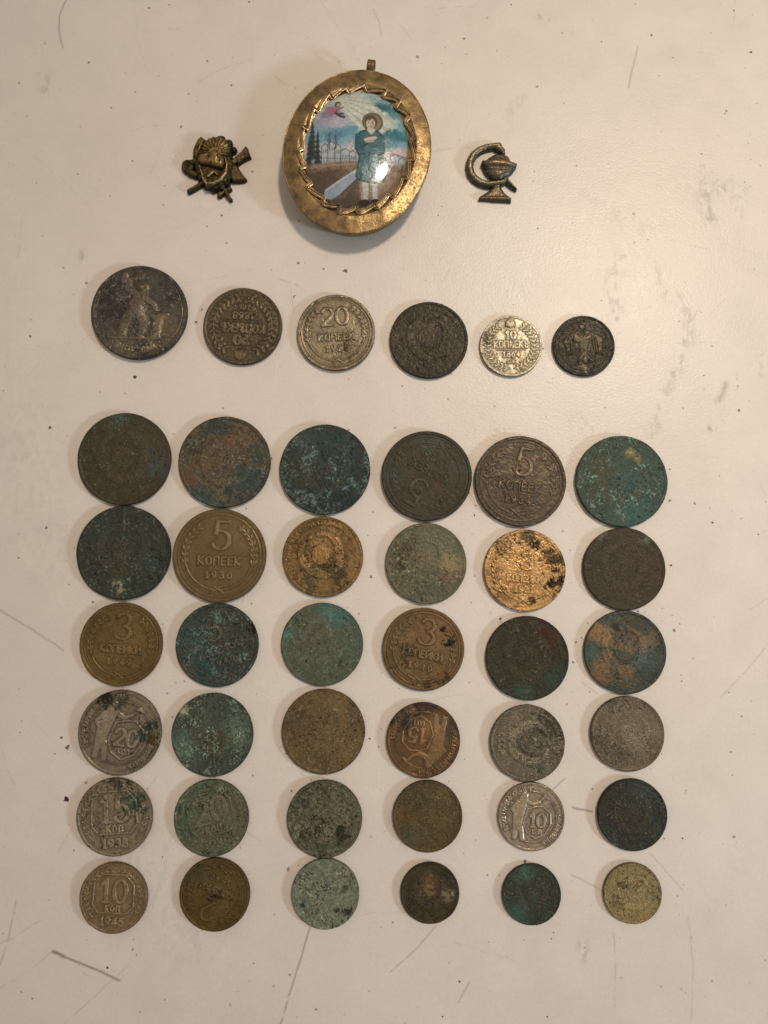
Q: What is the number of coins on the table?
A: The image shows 42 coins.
